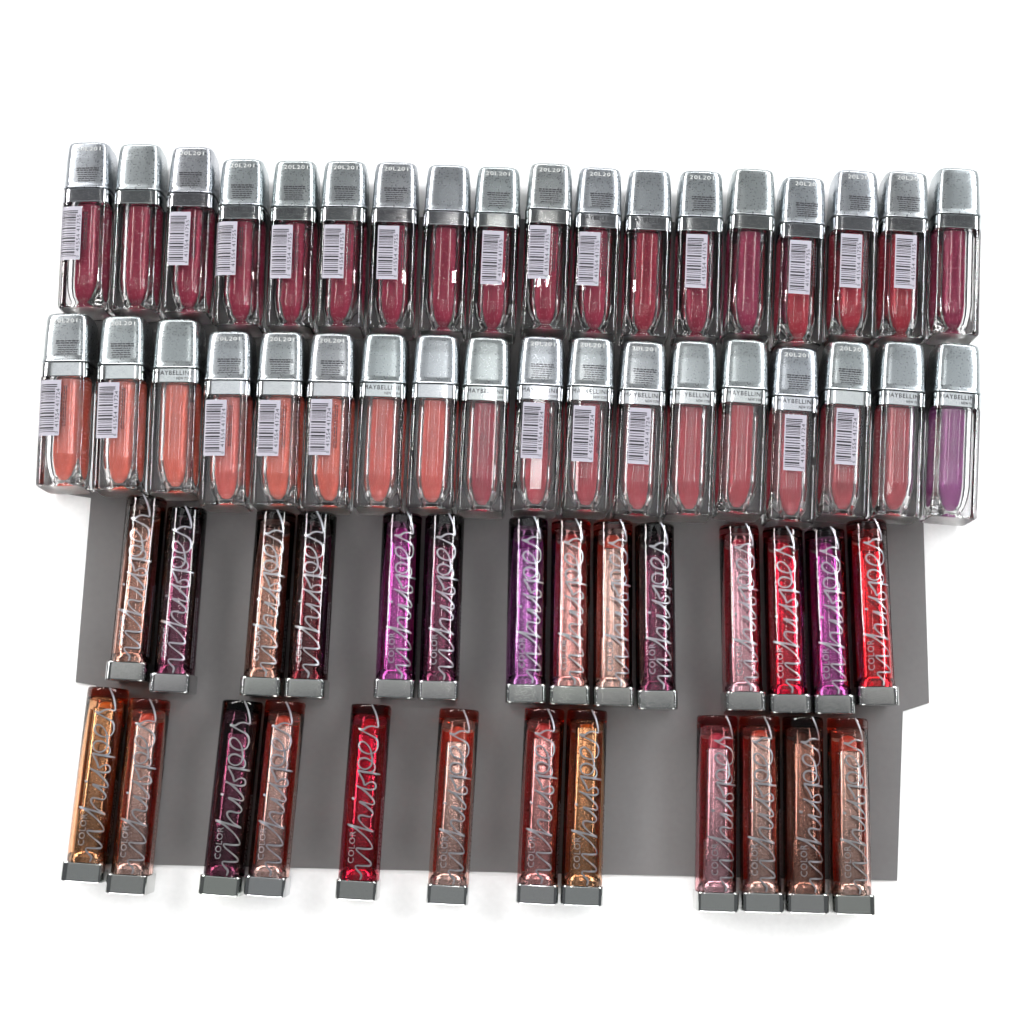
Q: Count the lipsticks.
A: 26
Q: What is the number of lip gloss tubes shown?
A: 36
